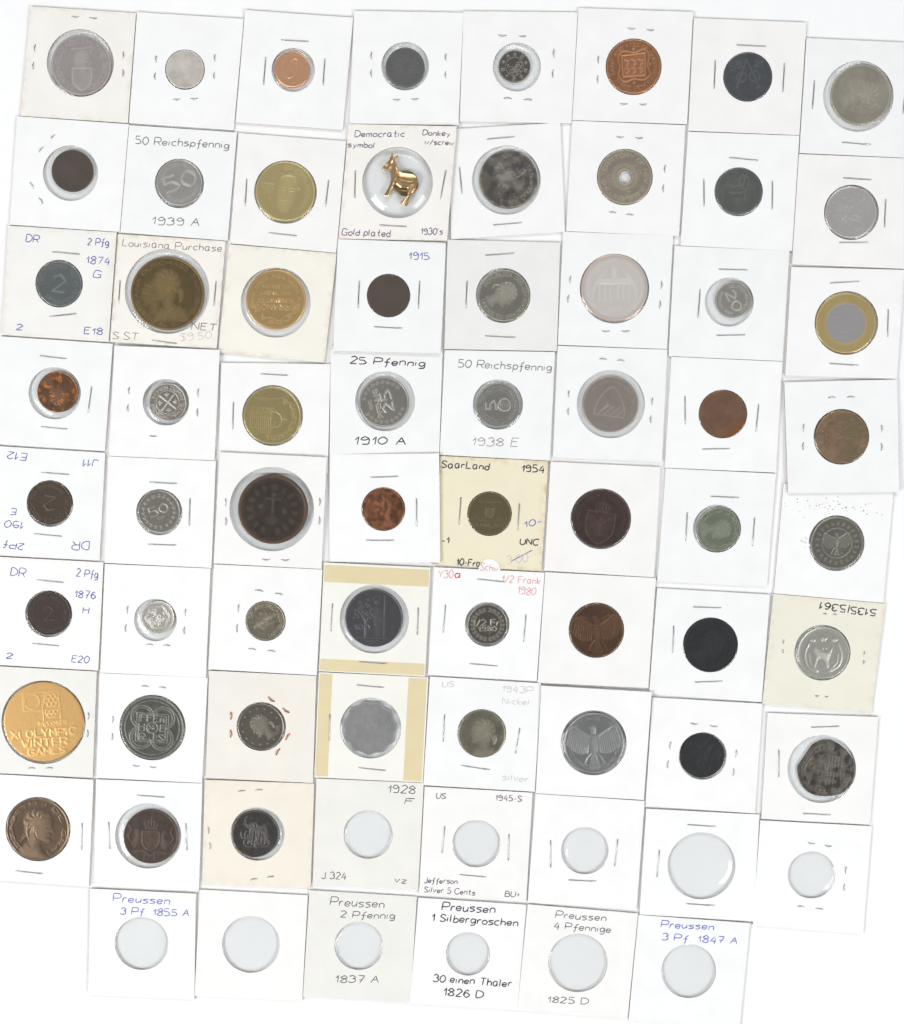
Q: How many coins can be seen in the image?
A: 58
